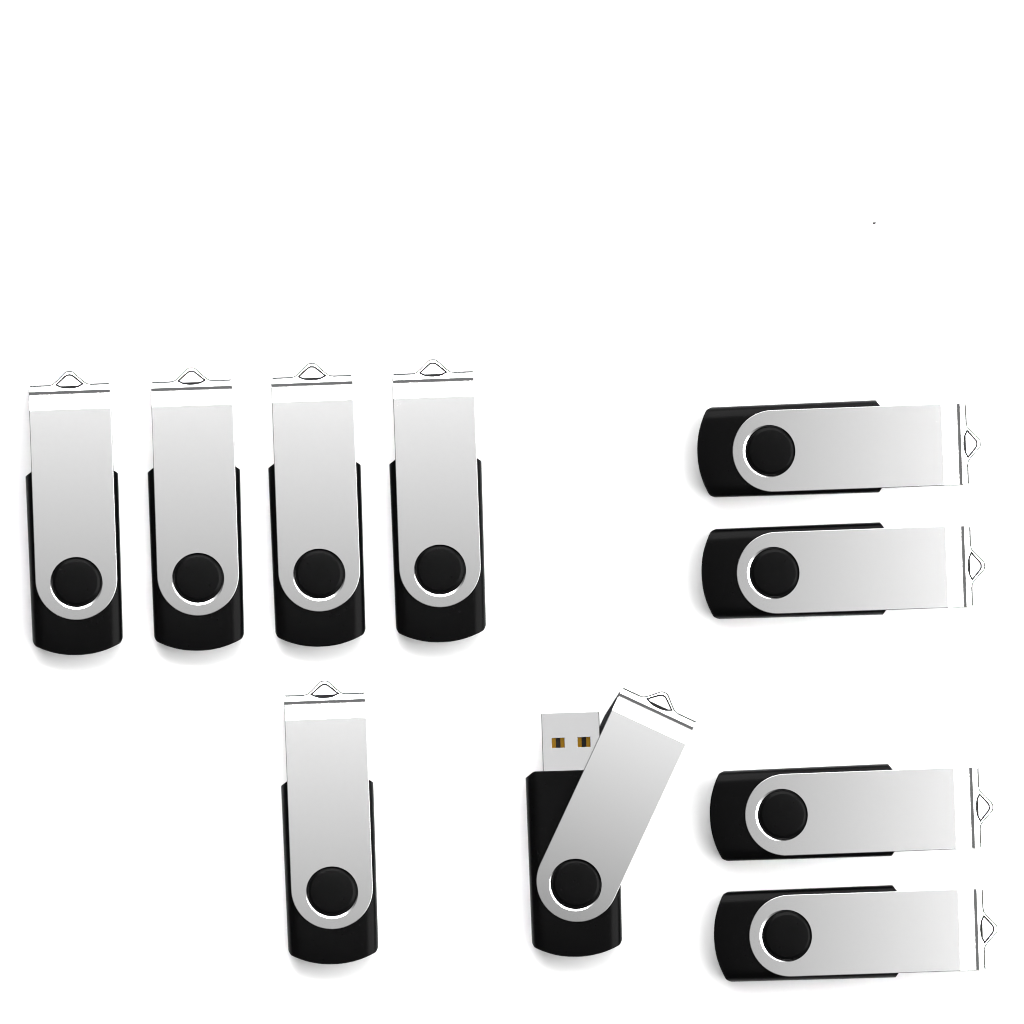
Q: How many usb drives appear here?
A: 10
